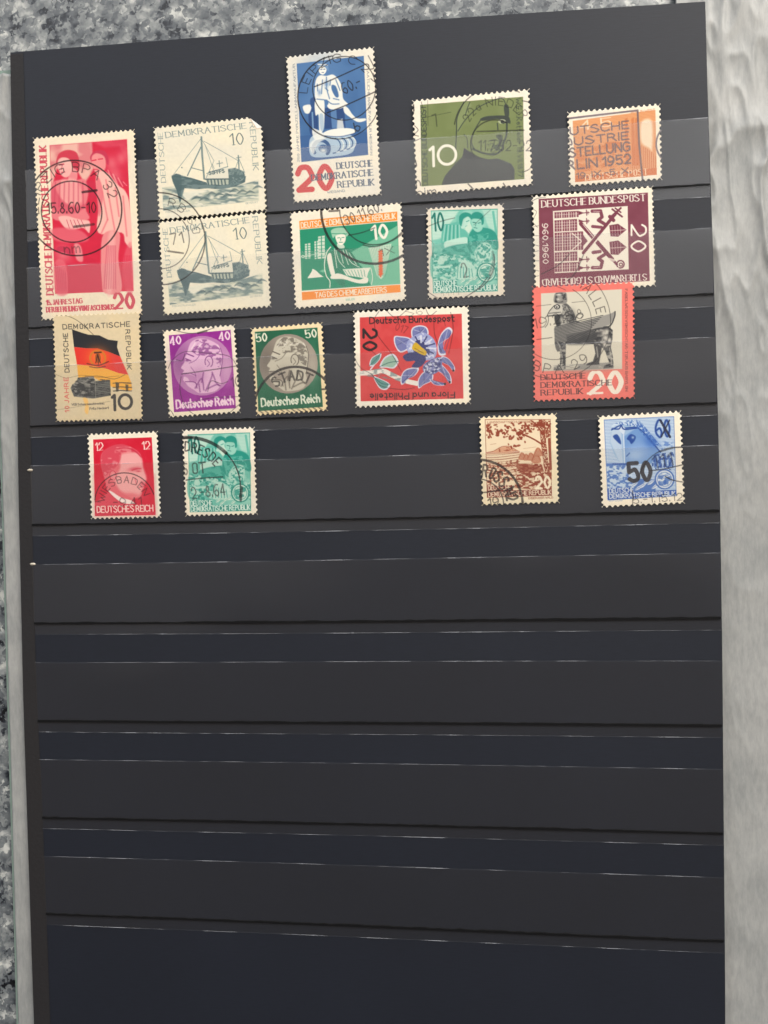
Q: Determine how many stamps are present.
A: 18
